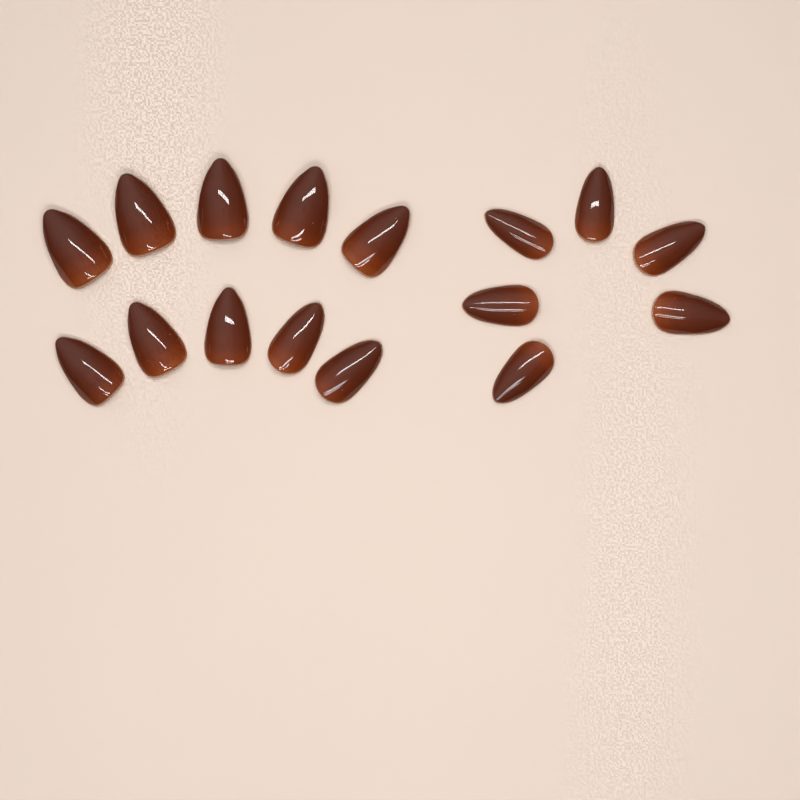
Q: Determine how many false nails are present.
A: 16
